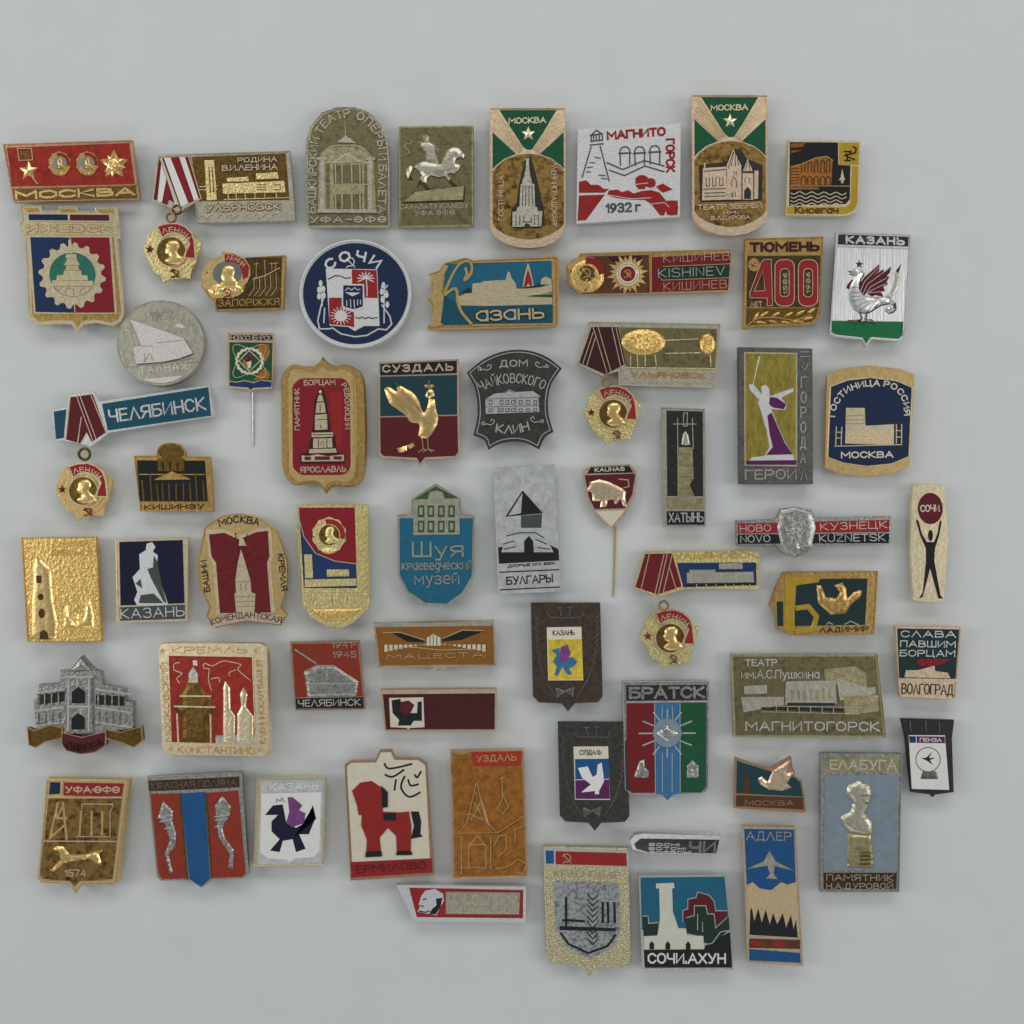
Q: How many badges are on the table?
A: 60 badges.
